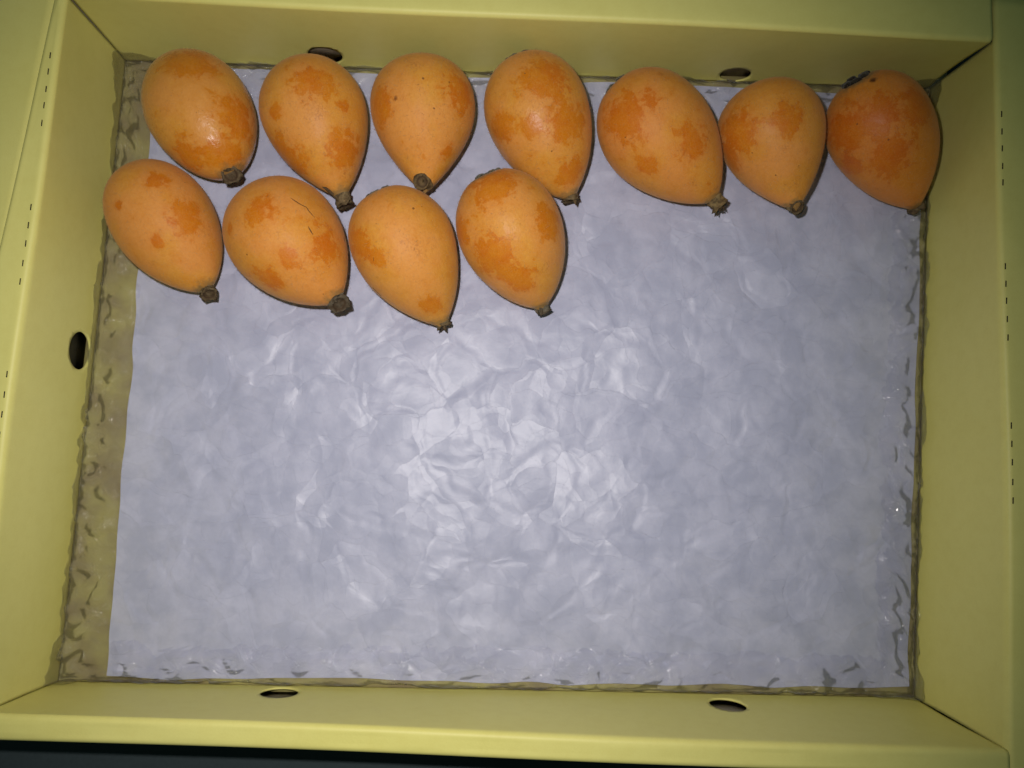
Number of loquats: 11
